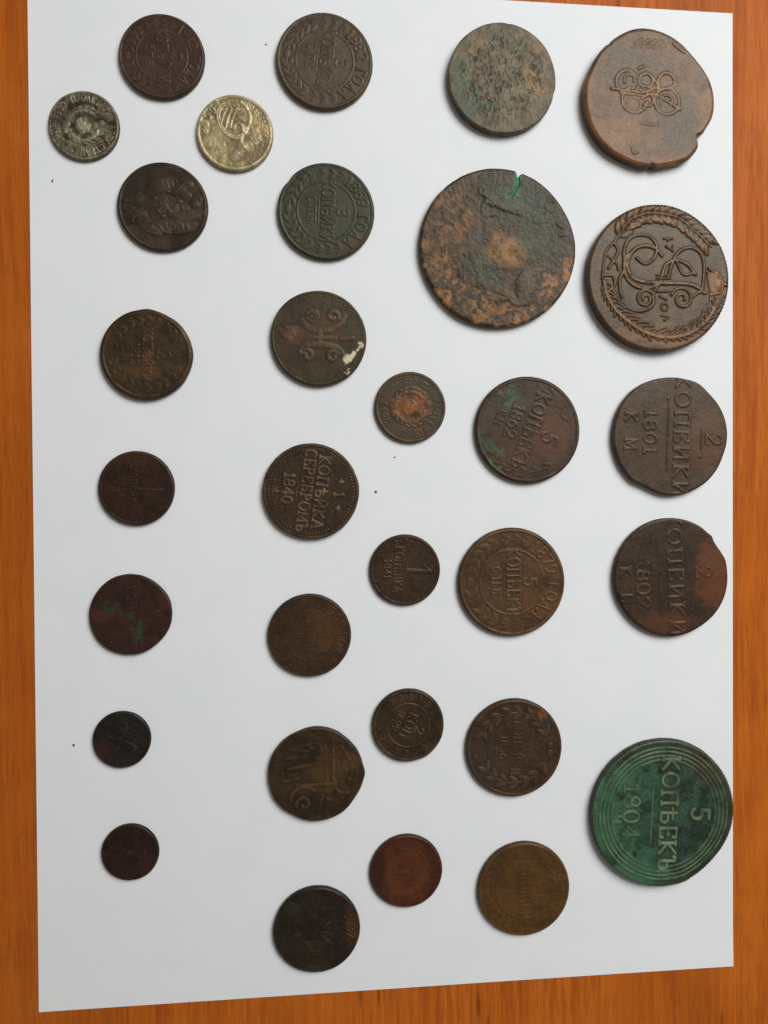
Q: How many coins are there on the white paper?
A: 31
